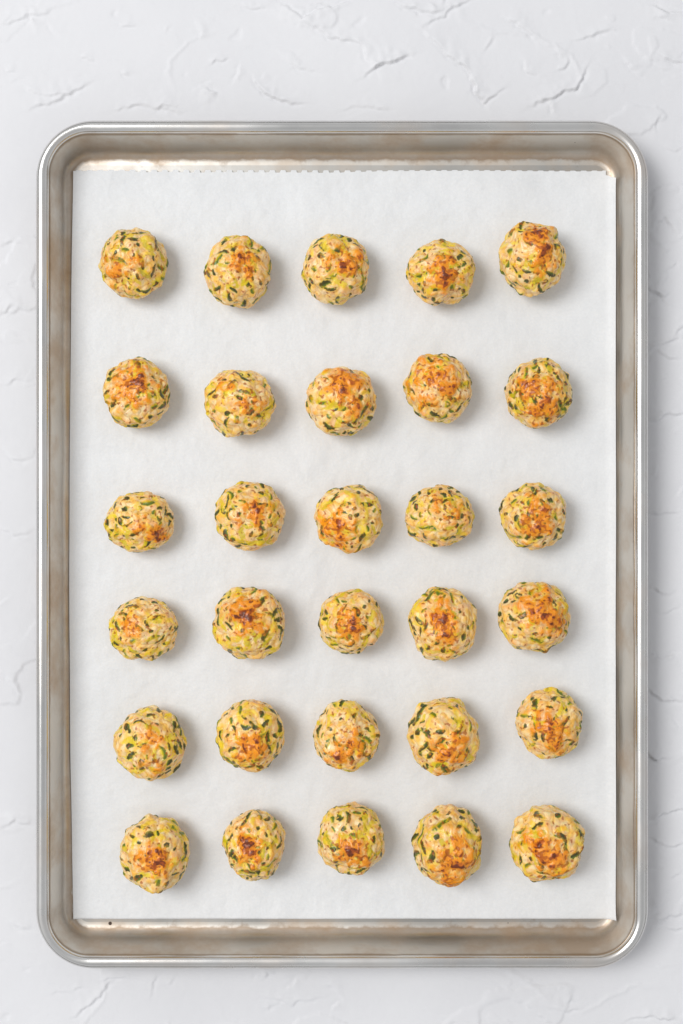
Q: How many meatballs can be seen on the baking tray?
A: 30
